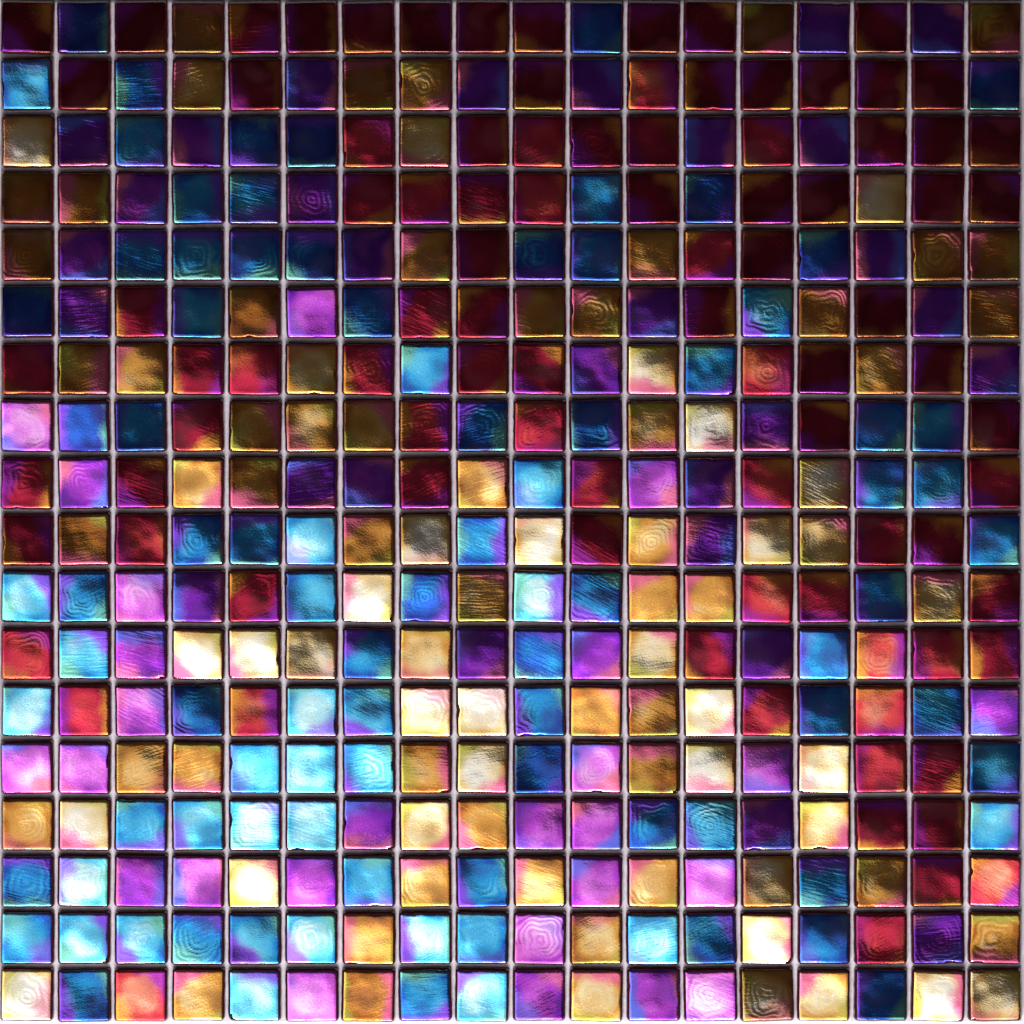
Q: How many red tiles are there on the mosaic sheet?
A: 92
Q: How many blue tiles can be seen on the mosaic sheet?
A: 90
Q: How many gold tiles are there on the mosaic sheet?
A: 87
